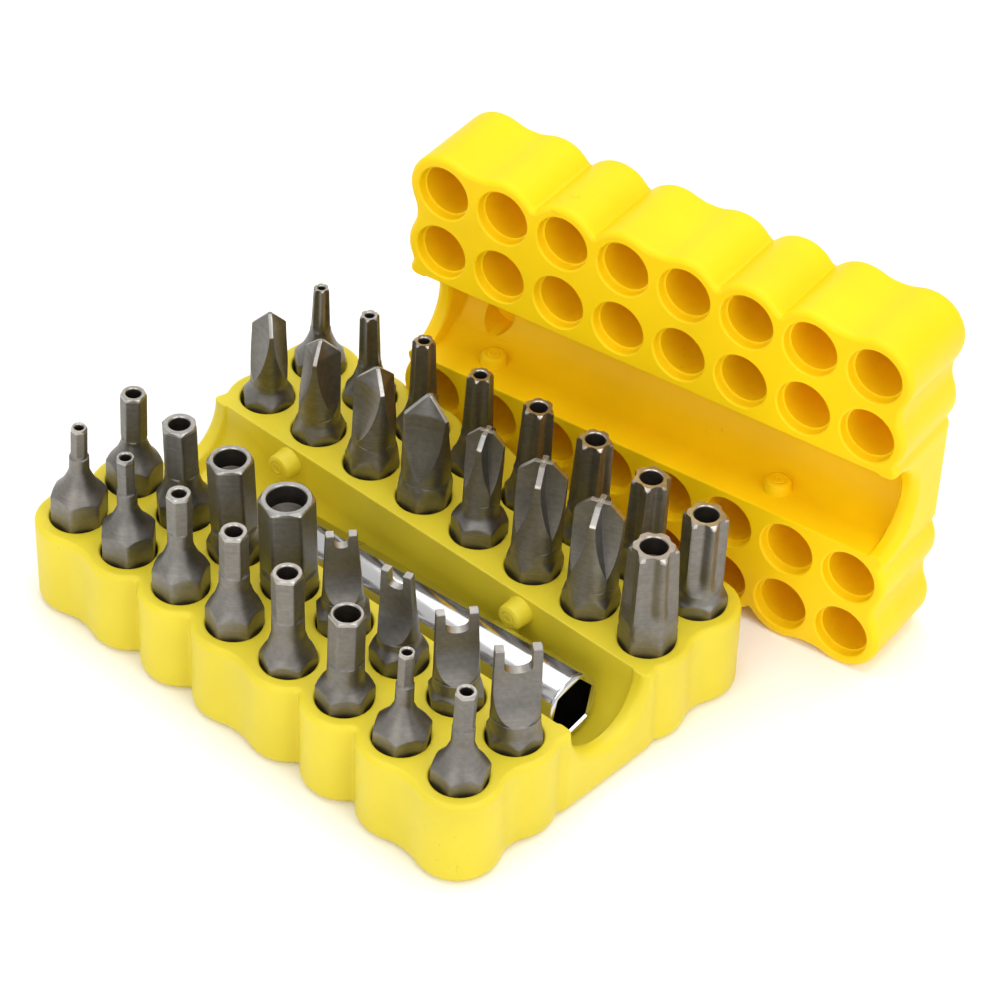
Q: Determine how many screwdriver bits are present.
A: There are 32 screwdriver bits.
